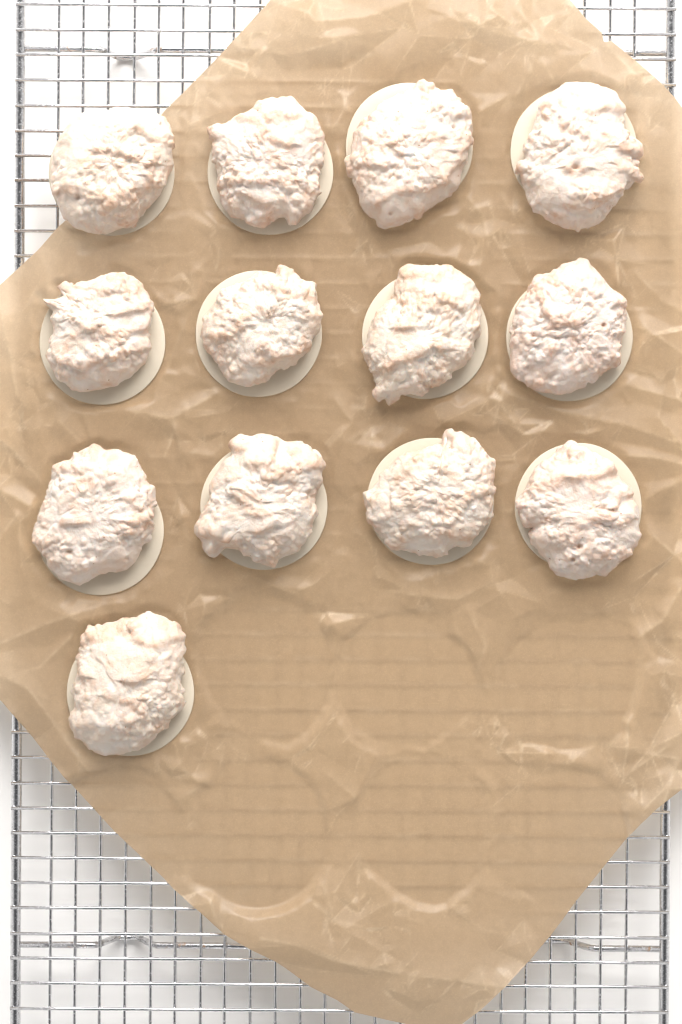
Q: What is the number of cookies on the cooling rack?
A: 13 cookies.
